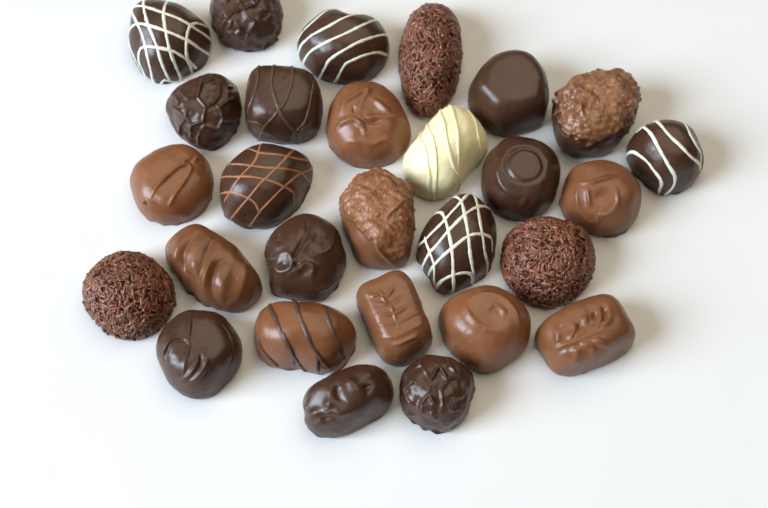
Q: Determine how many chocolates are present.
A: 28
